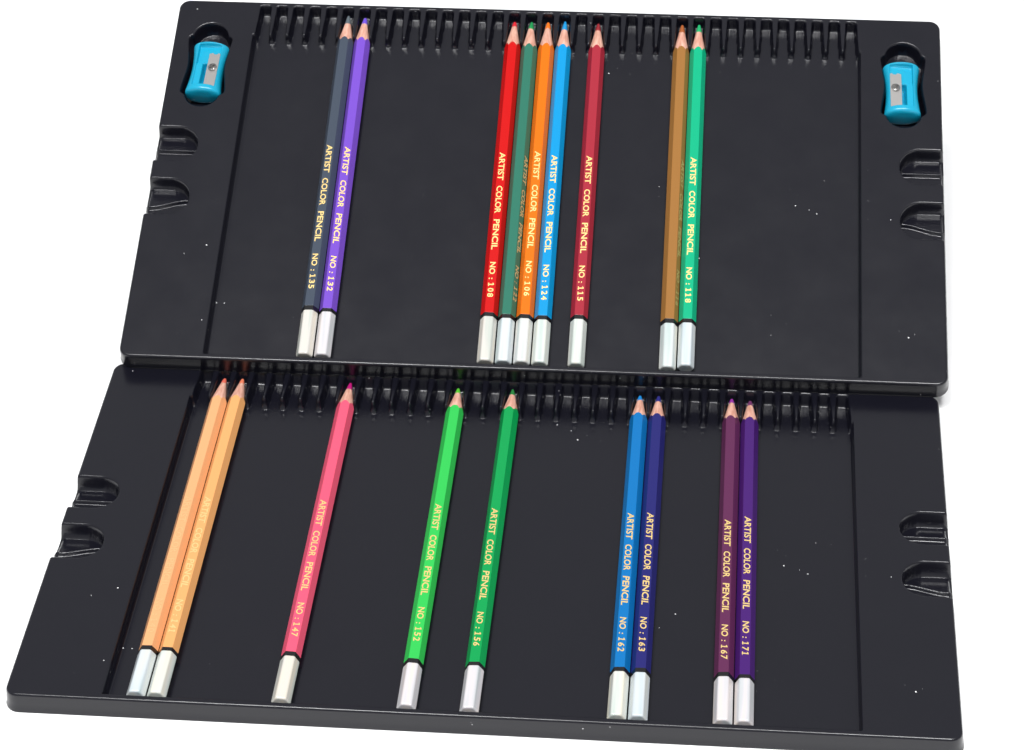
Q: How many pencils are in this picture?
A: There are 18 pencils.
